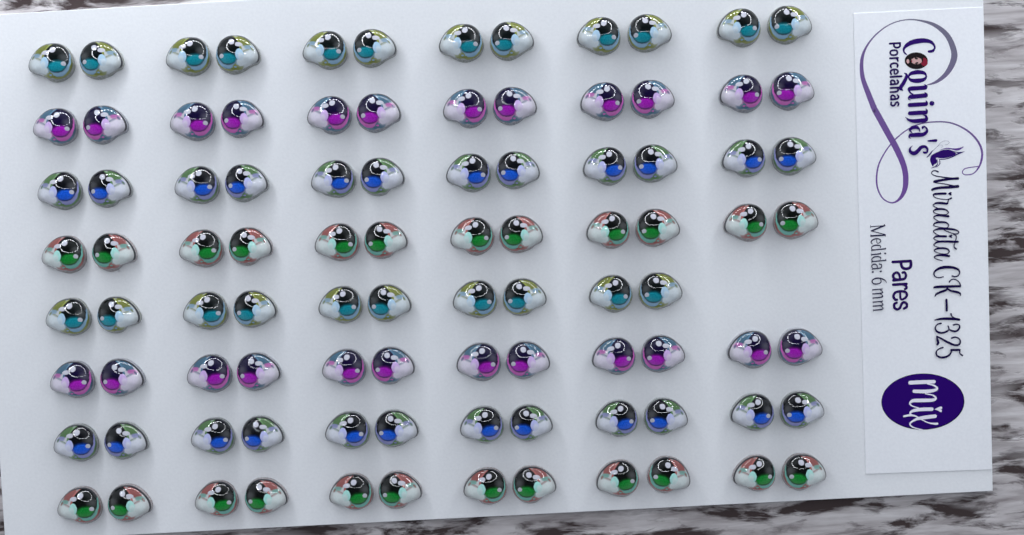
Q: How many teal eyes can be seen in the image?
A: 22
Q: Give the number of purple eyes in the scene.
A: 24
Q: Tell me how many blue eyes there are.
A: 24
